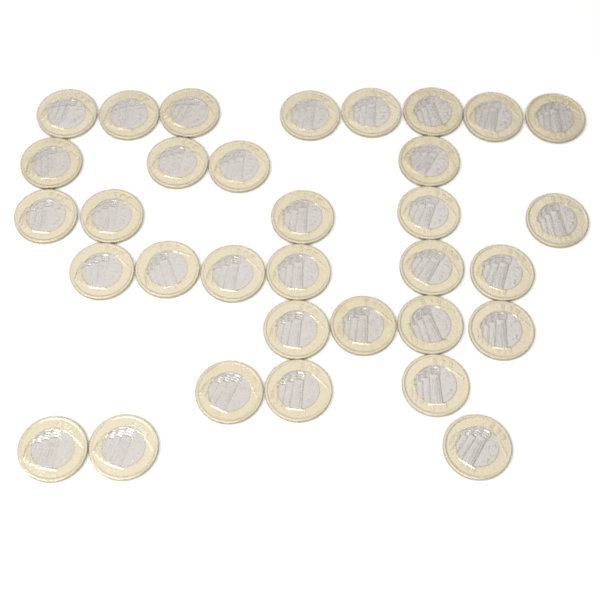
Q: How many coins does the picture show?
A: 33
